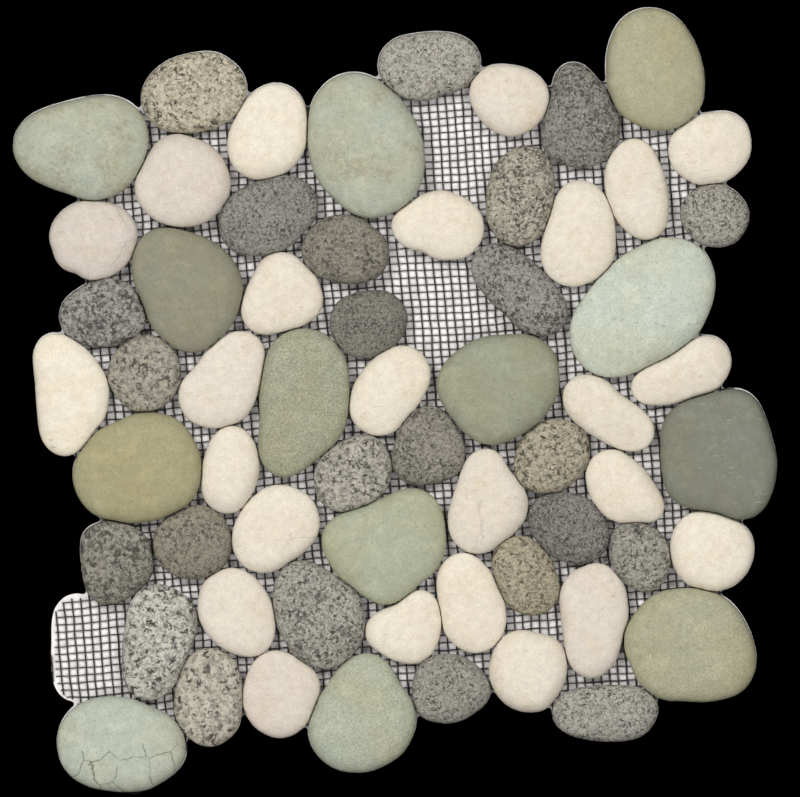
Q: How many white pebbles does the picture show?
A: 25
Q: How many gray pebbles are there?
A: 24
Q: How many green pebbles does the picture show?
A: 13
